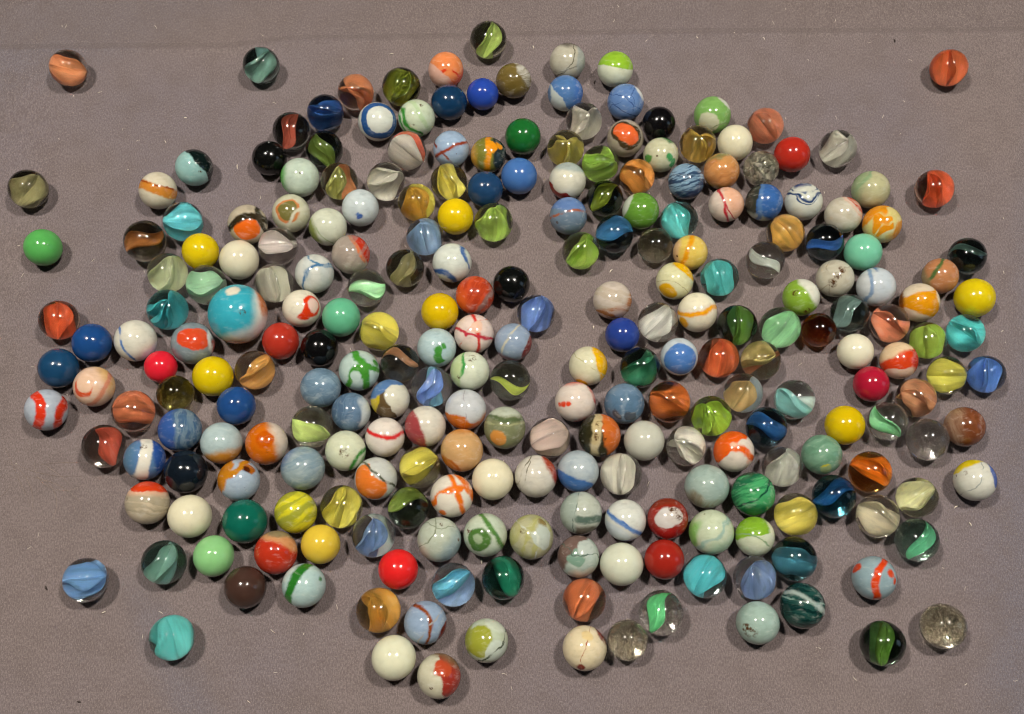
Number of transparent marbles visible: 105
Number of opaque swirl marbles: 106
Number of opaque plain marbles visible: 41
